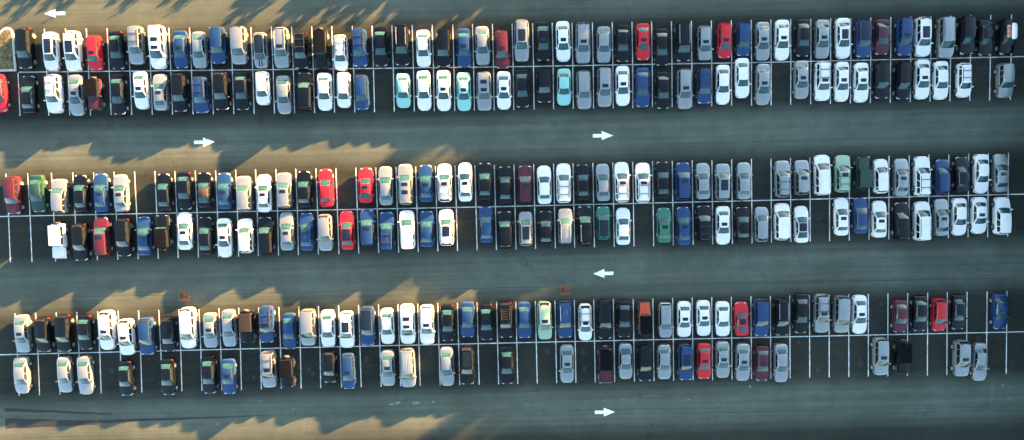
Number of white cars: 66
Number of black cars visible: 70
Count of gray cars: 66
